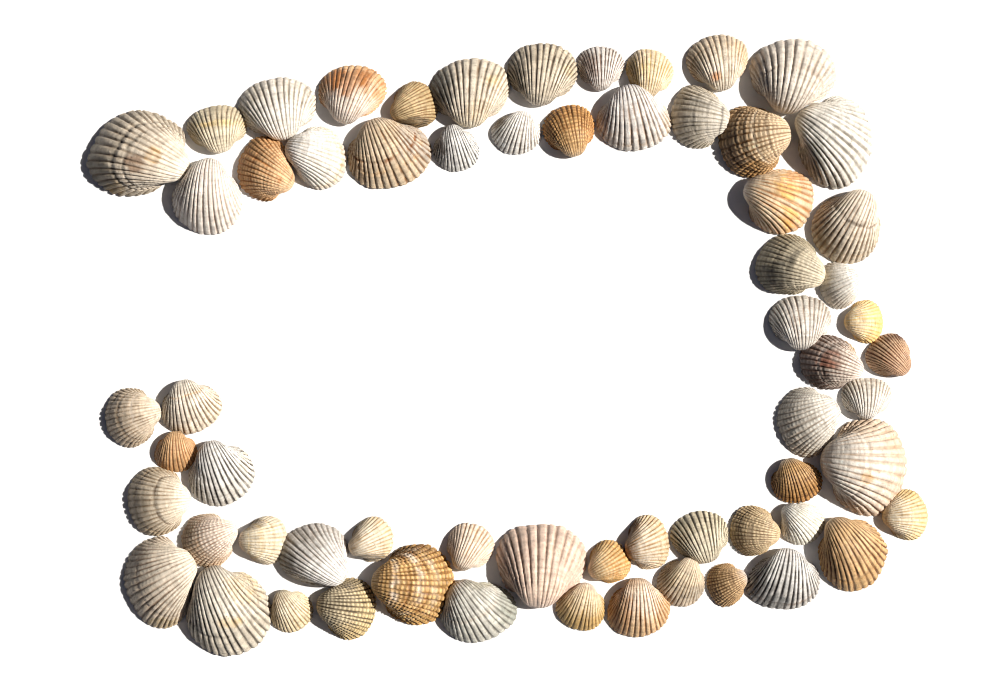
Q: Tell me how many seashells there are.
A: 63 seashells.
